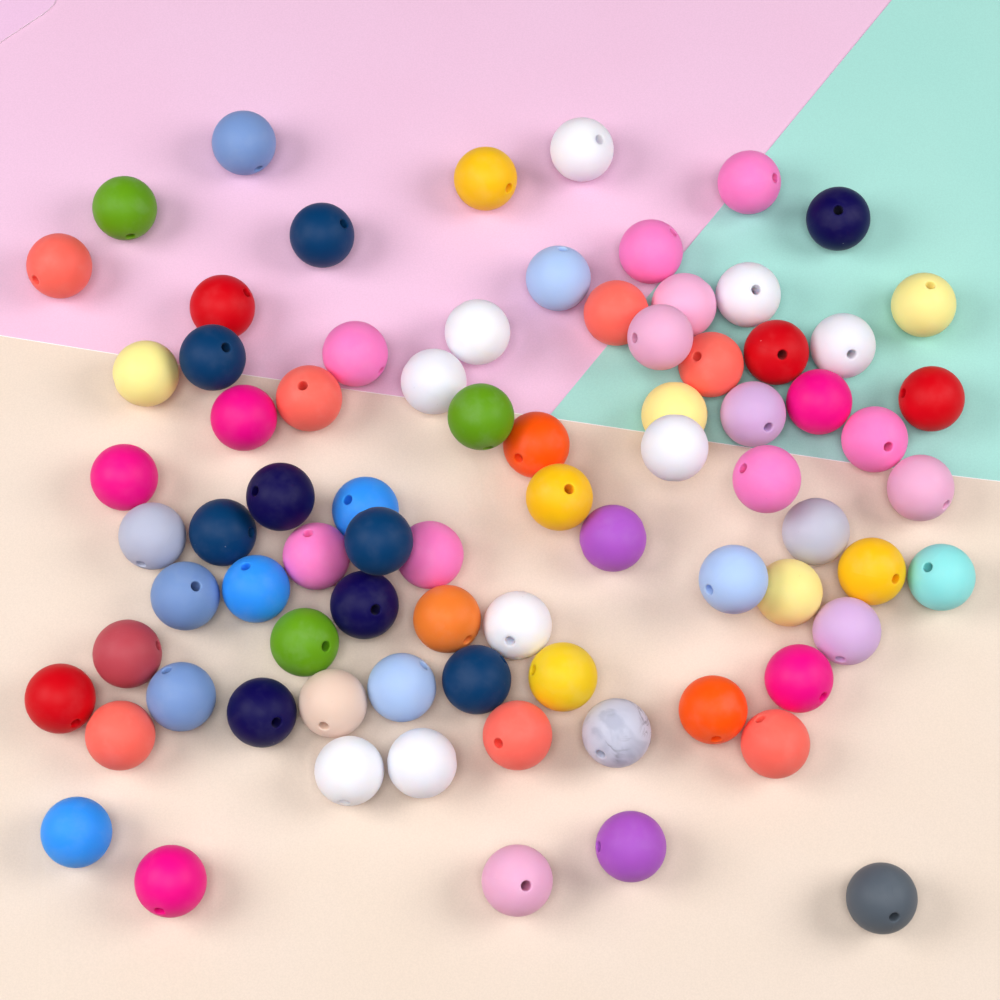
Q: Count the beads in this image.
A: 79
